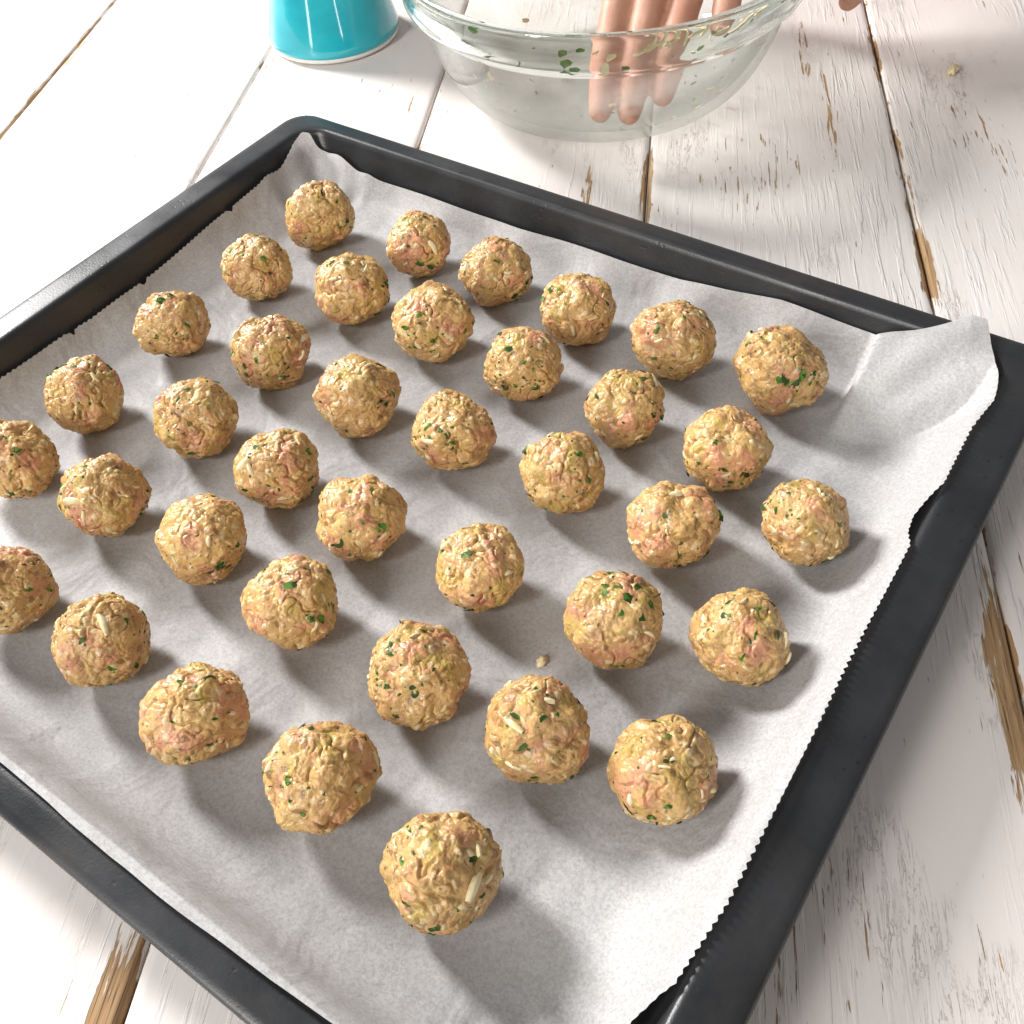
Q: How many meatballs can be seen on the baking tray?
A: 38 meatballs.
